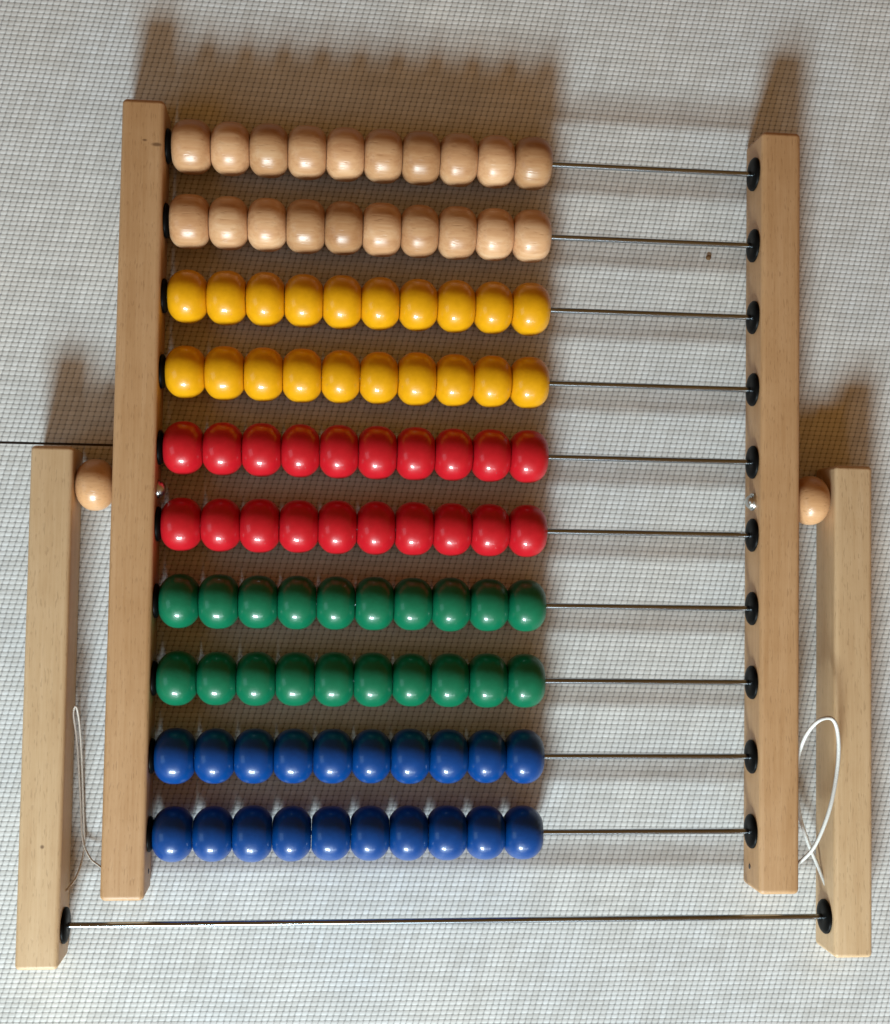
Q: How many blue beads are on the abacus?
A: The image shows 20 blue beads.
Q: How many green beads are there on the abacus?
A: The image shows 20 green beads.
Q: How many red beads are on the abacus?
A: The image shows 20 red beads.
